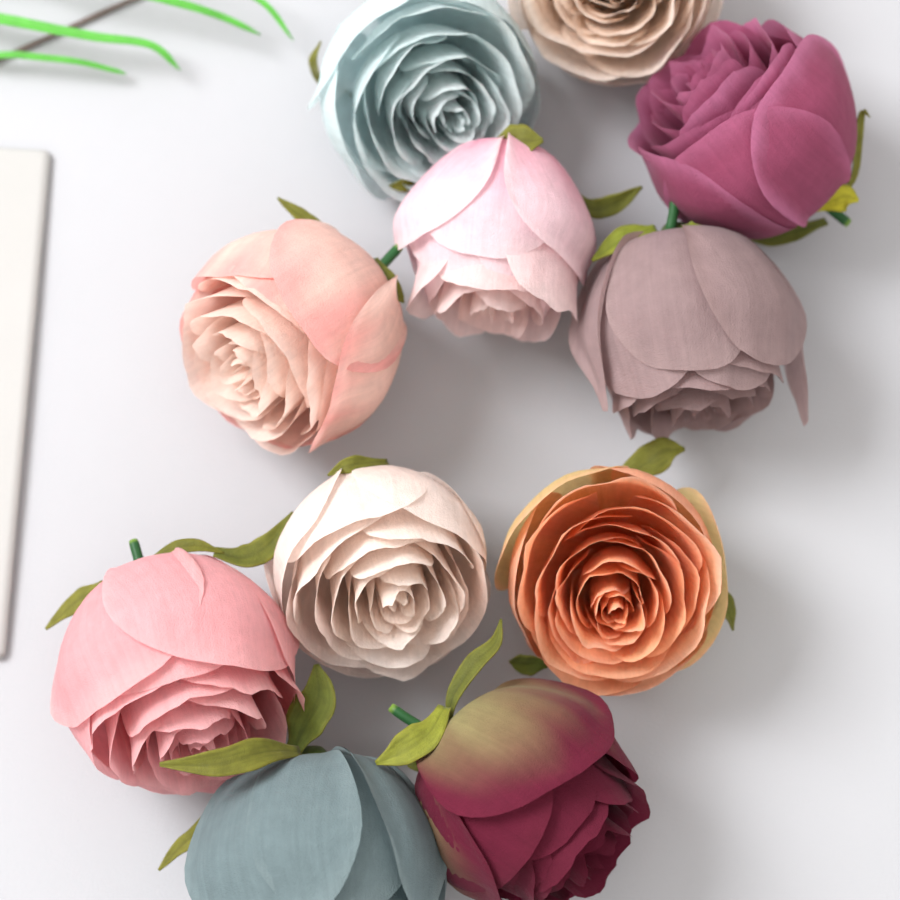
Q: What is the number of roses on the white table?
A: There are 11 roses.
